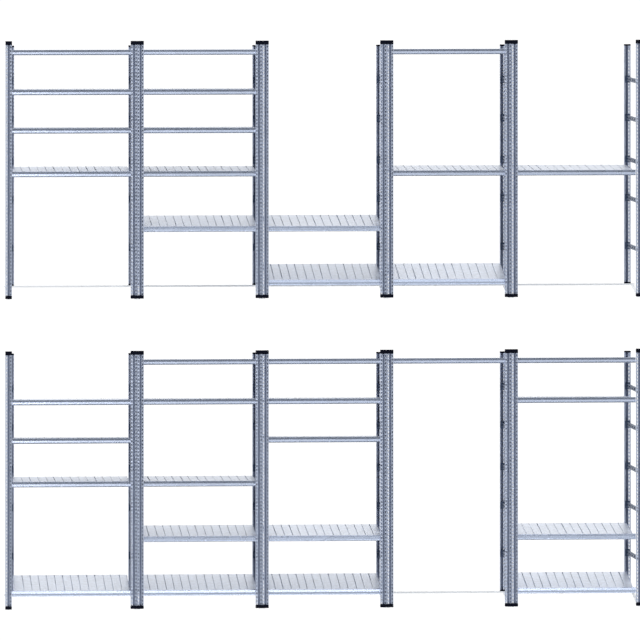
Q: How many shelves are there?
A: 34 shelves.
